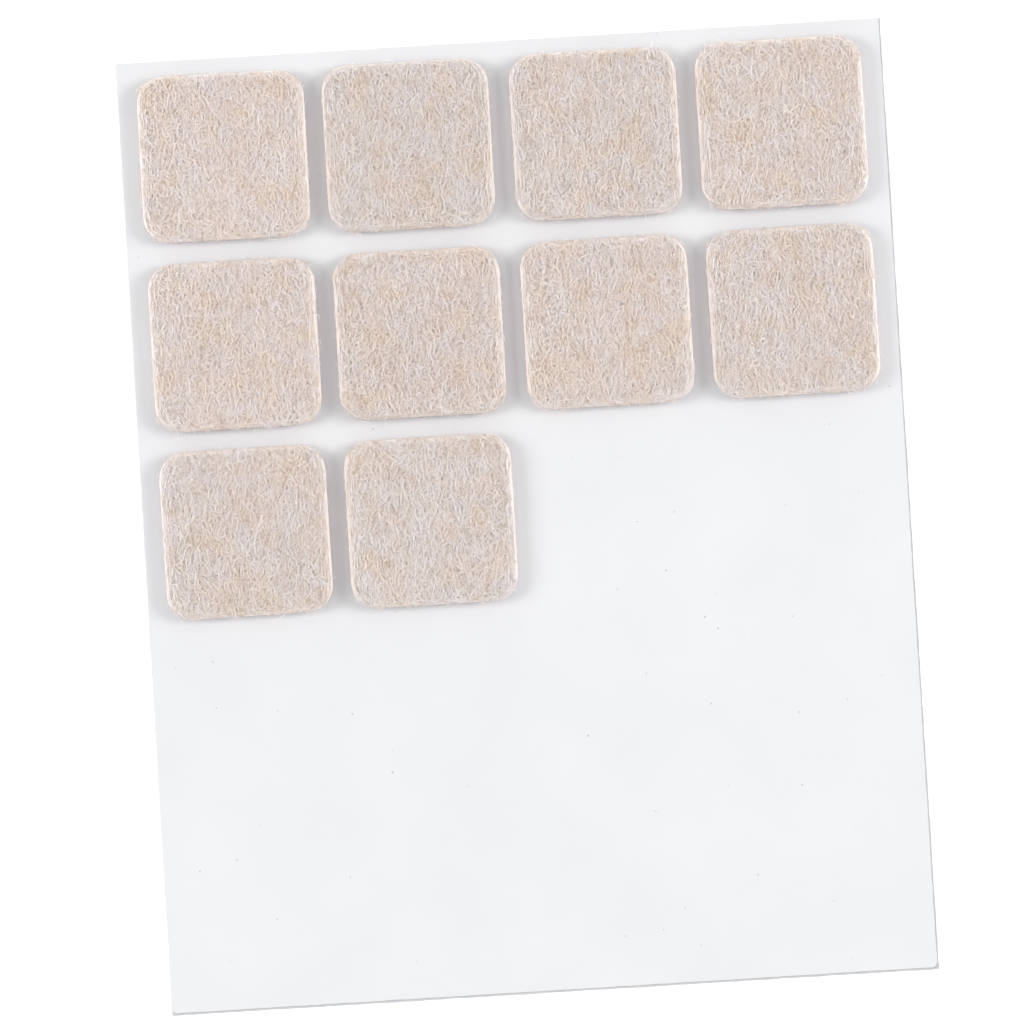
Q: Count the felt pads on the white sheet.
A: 10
